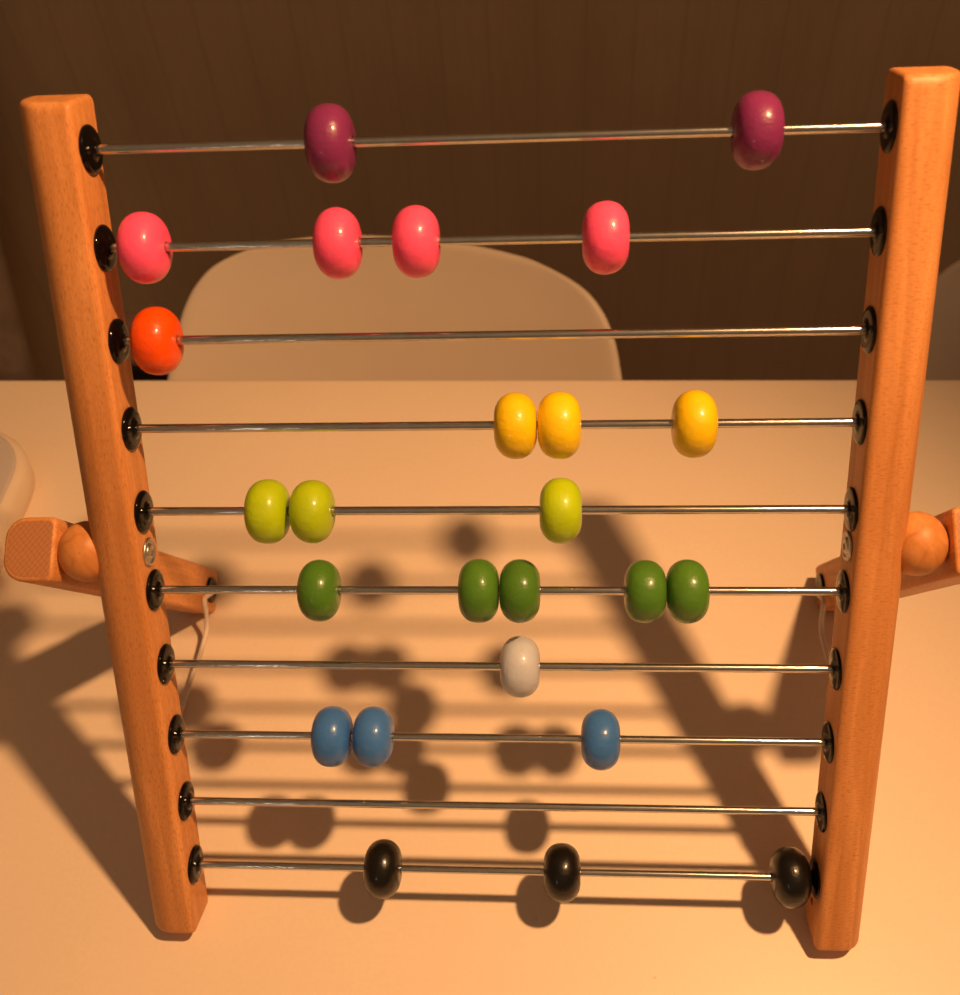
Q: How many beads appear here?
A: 25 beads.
